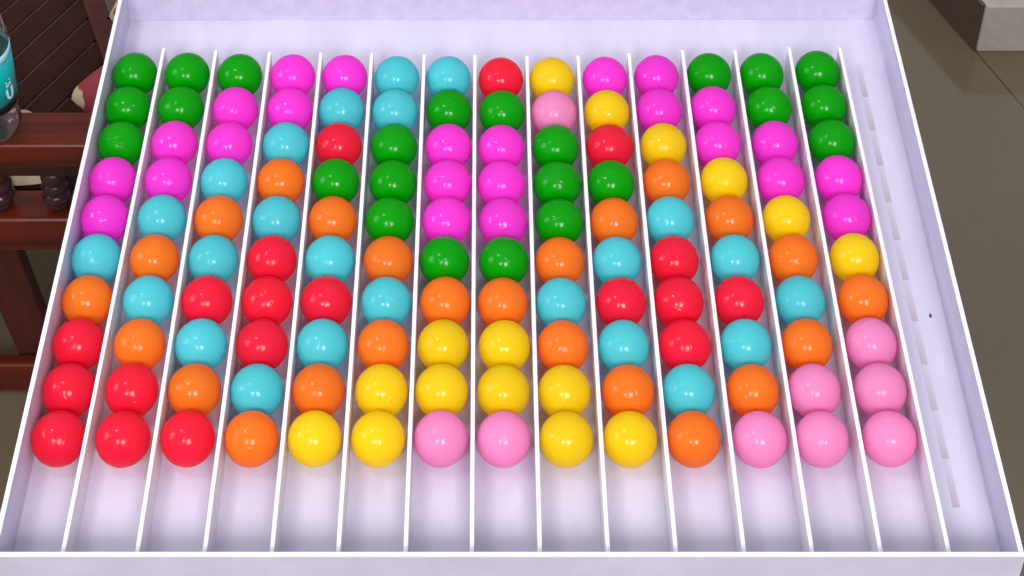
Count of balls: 140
